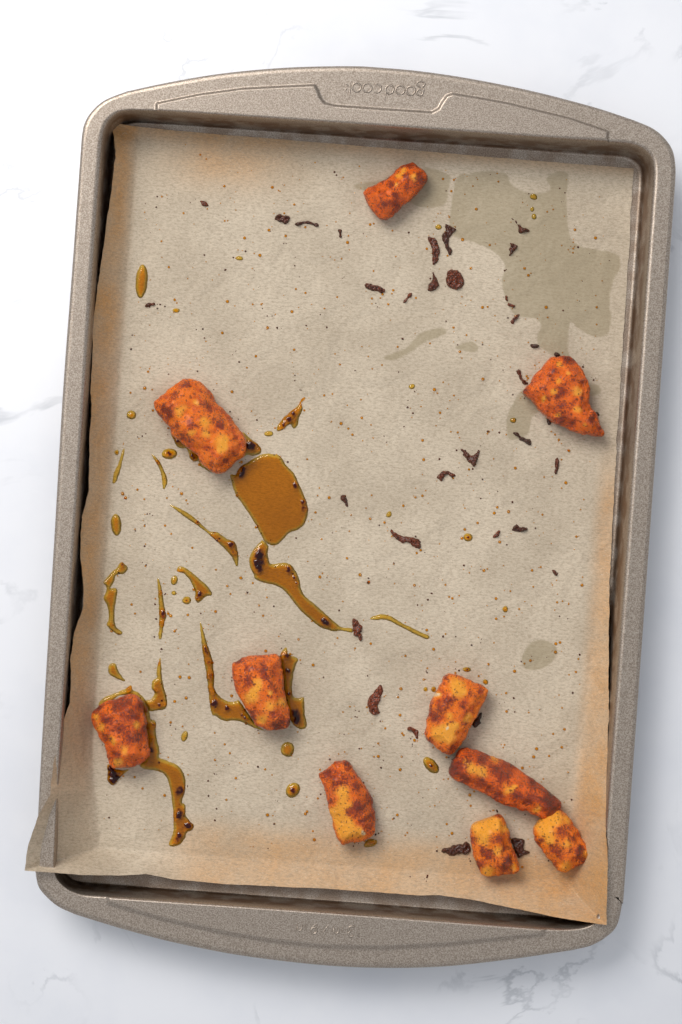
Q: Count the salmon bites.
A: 10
